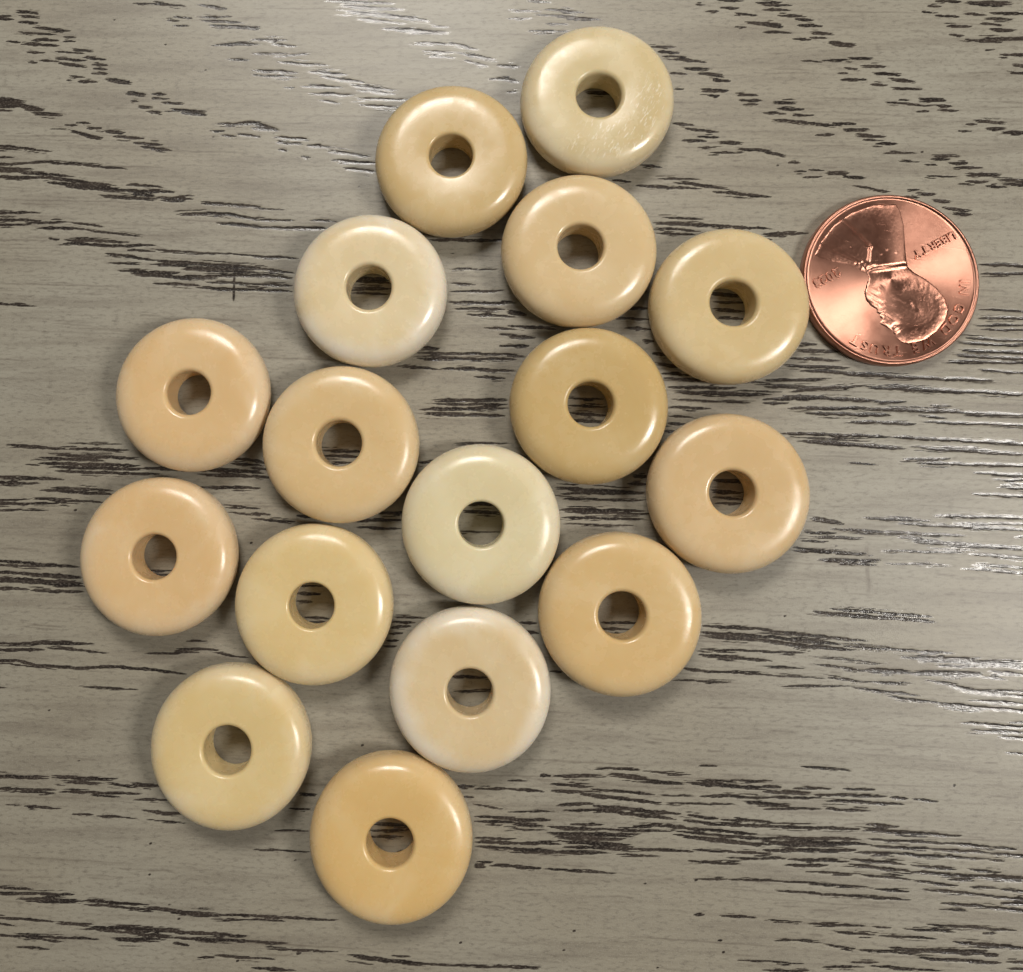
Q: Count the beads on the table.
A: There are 16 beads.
